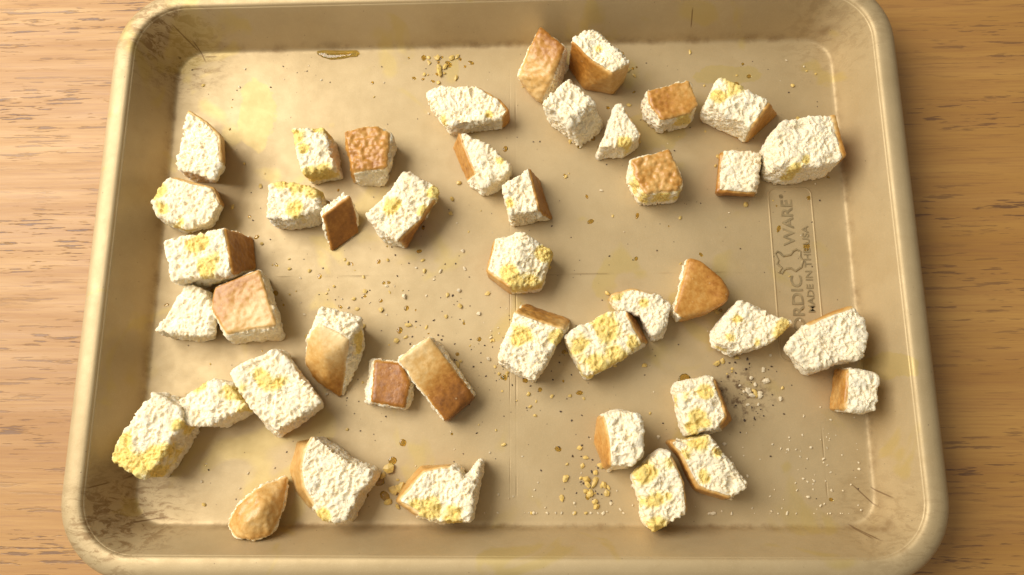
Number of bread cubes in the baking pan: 43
